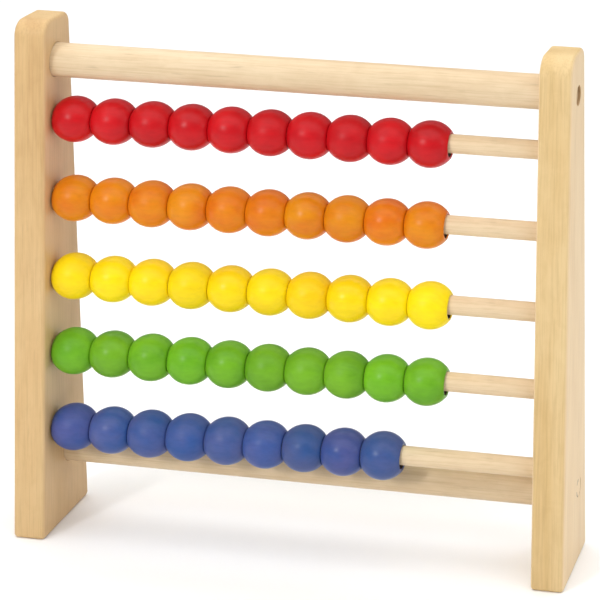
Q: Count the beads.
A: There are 49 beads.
